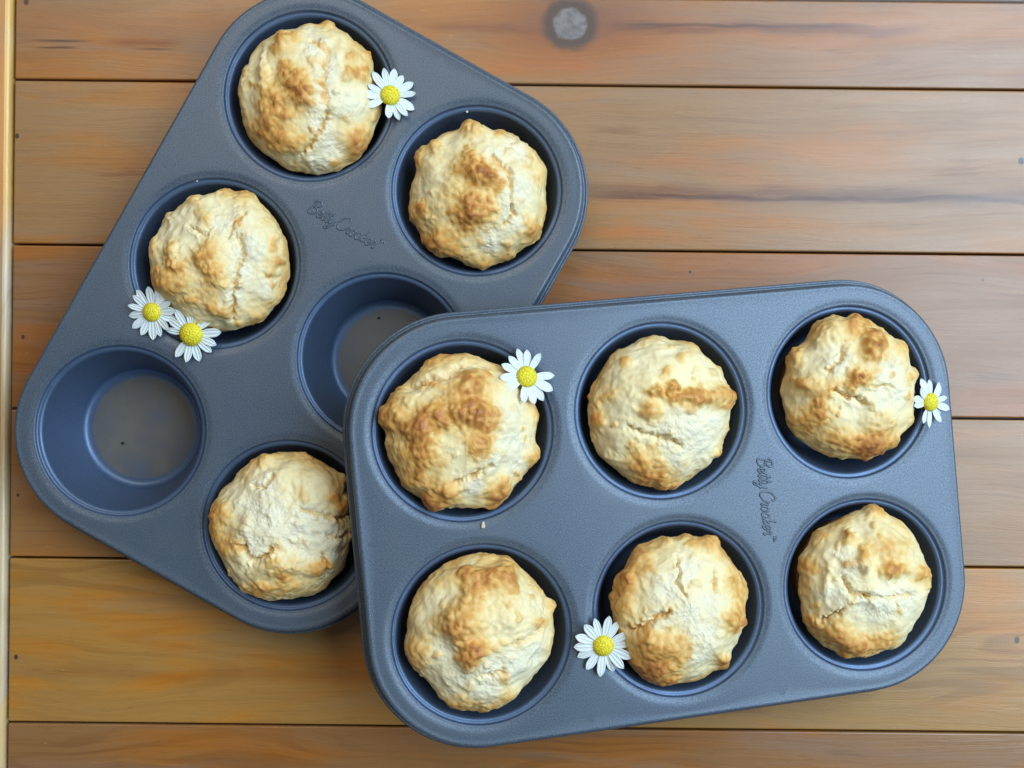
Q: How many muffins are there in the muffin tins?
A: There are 10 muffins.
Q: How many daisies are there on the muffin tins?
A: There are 6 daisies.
